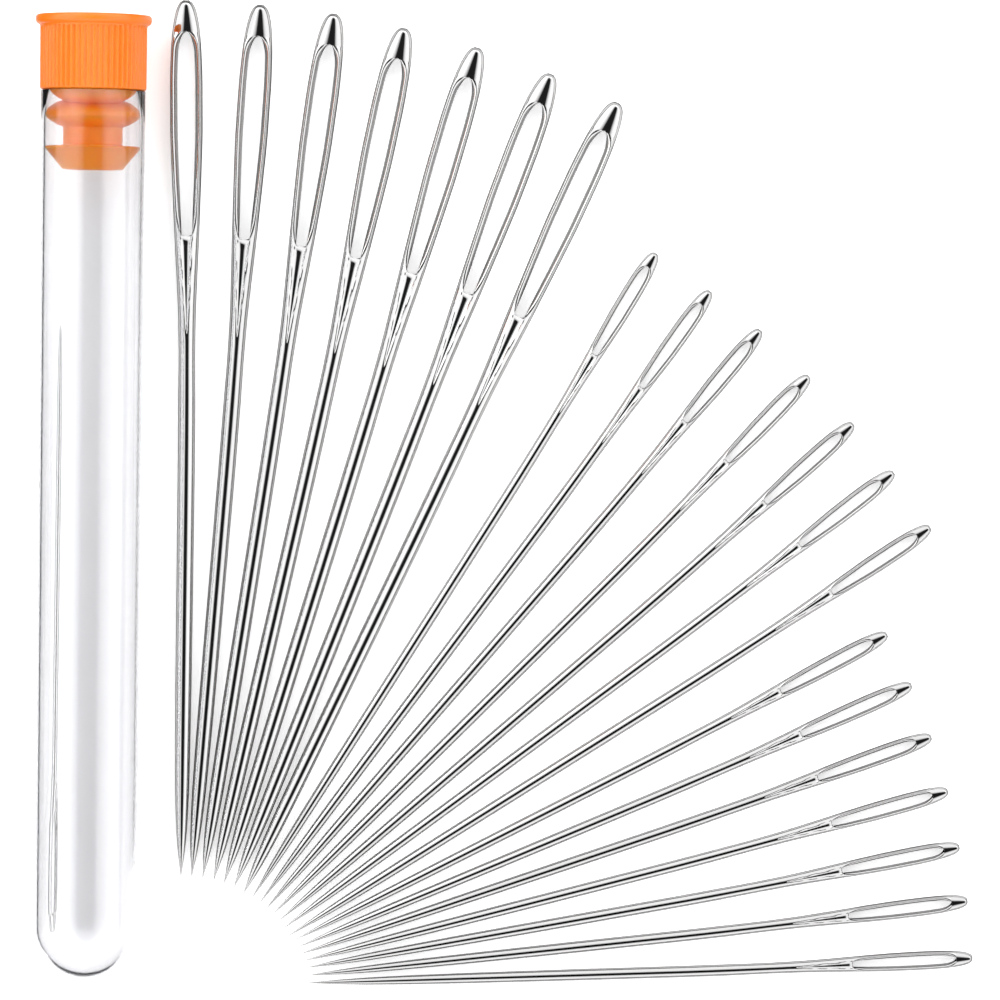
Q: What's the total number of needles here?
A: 22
